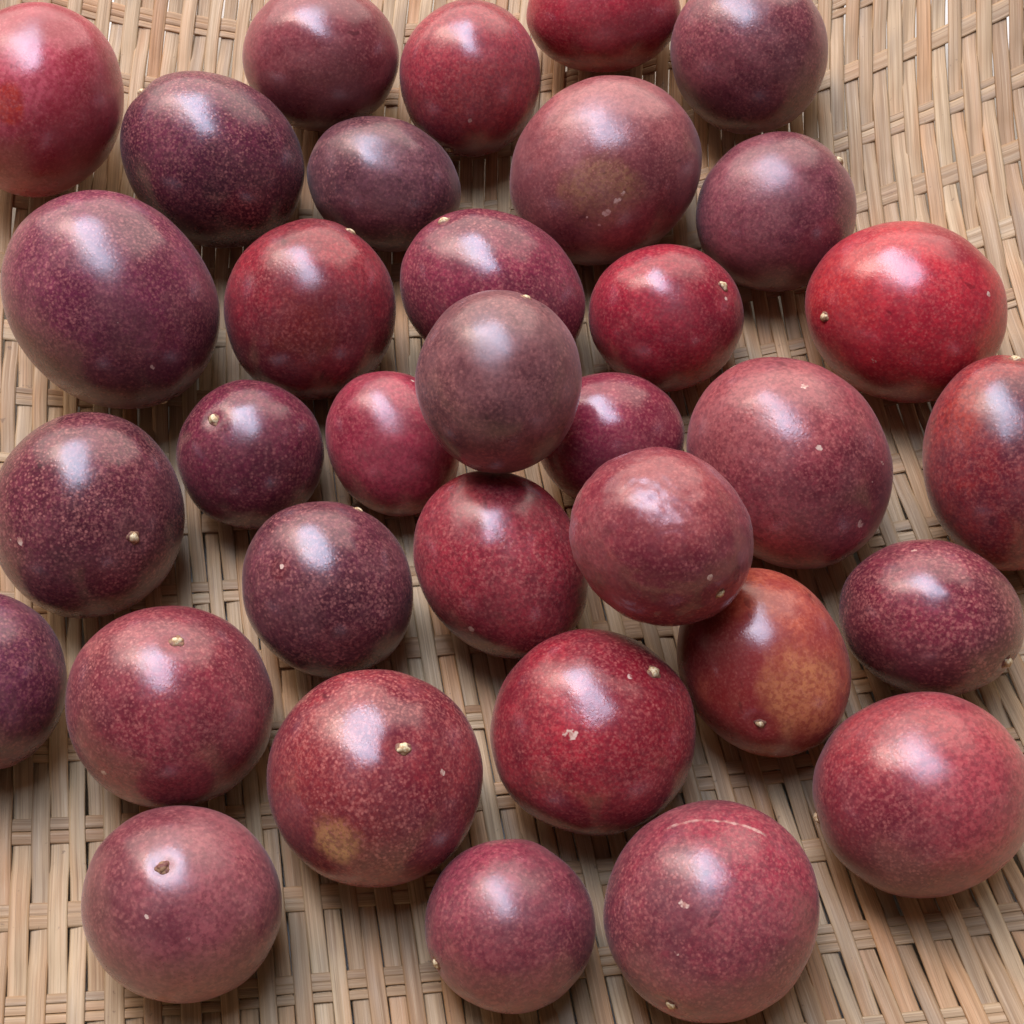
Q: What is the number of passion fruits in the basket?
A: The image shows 34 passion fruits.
